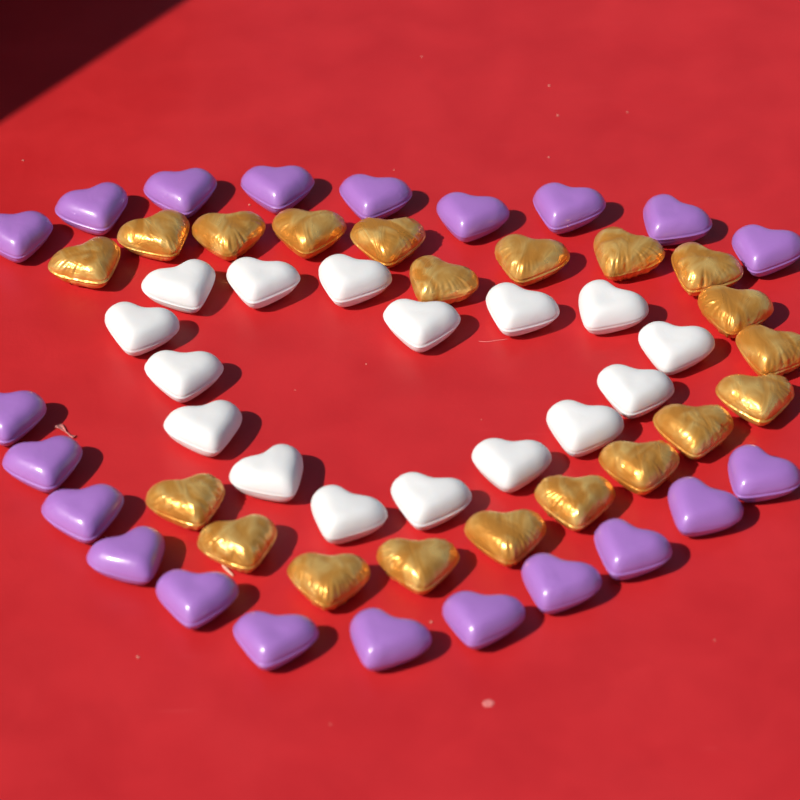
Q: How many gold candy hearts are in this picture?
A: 20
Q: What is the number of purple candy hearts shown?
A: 21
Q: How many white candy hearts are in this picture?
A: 16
